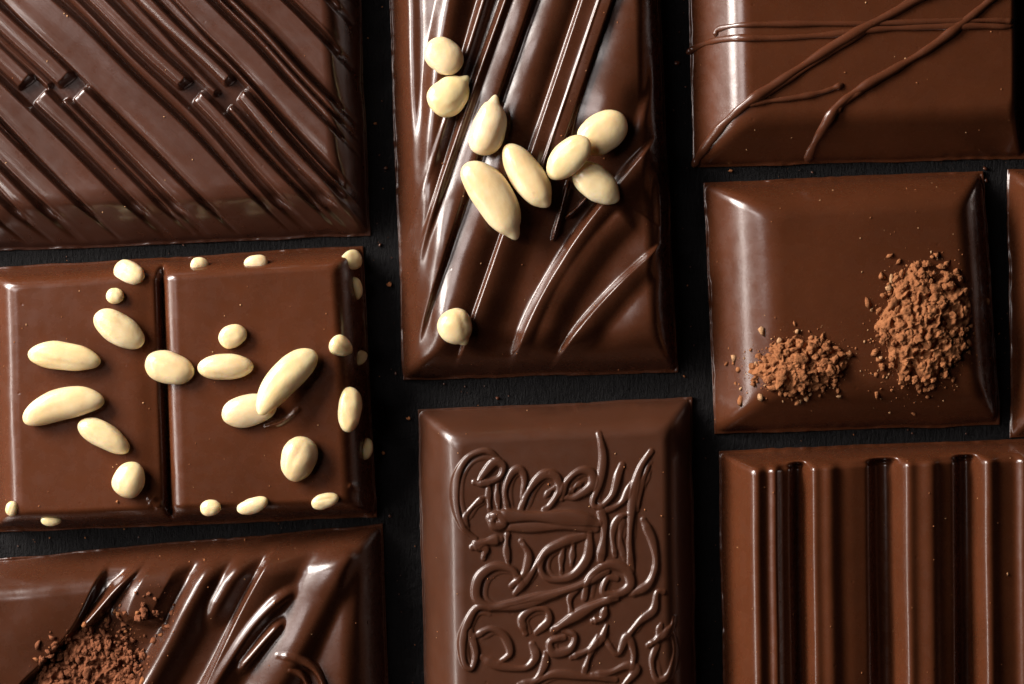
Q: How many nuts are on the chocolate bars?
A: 35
